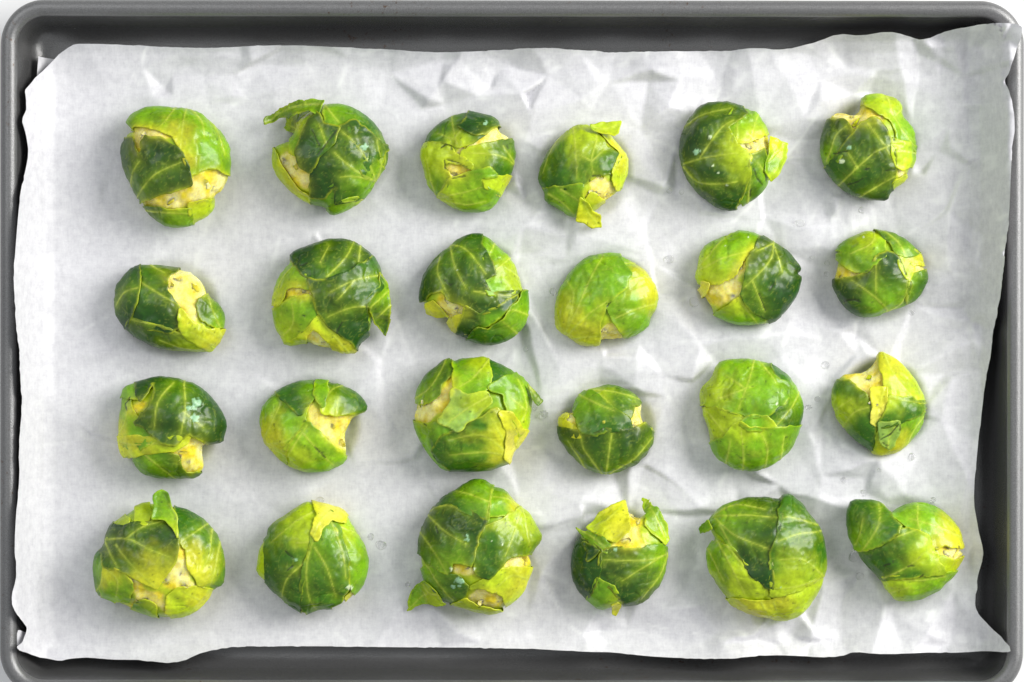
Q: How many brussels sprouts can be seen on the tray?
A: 24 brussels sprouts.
